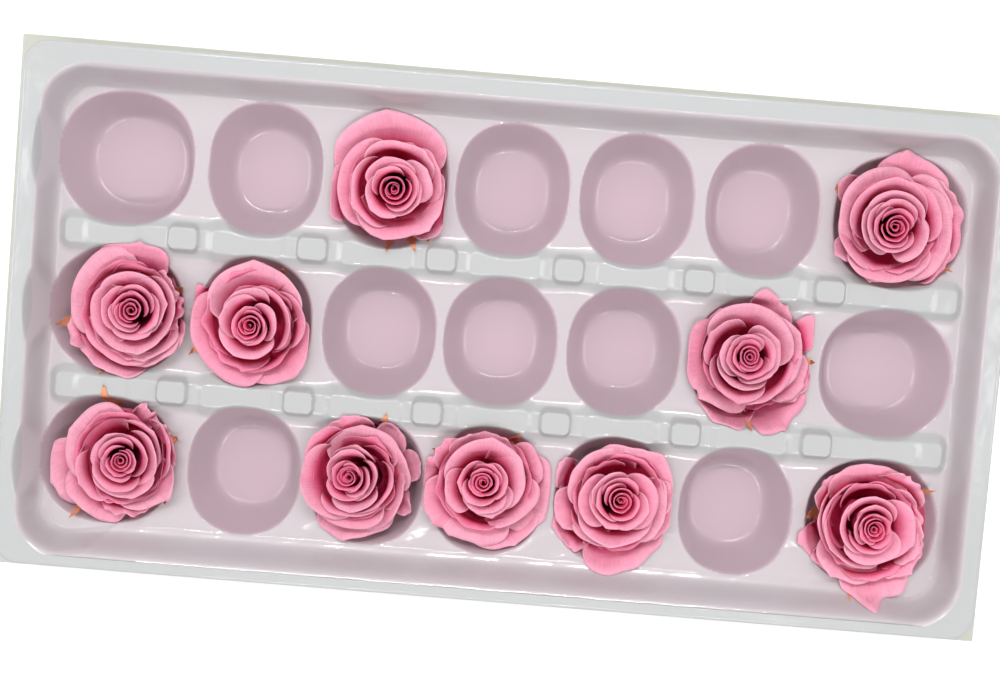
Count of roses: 10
